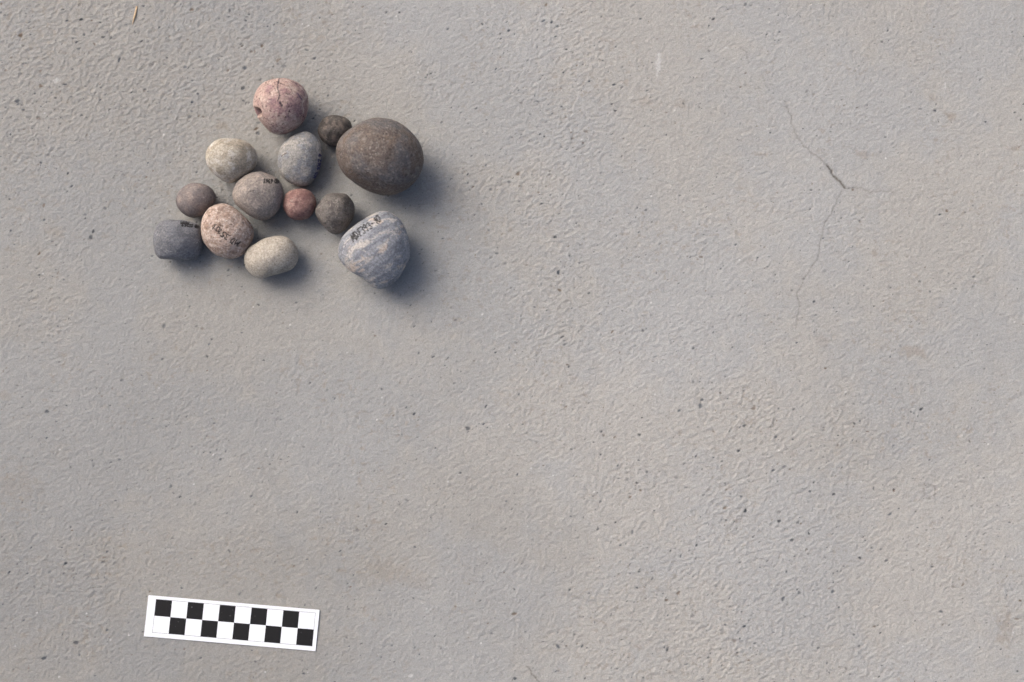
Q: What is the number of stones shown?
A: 13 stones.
